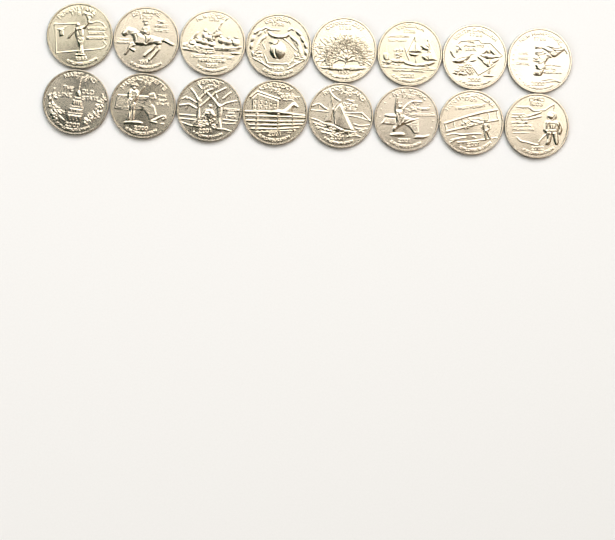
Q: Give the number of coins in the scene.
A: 16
